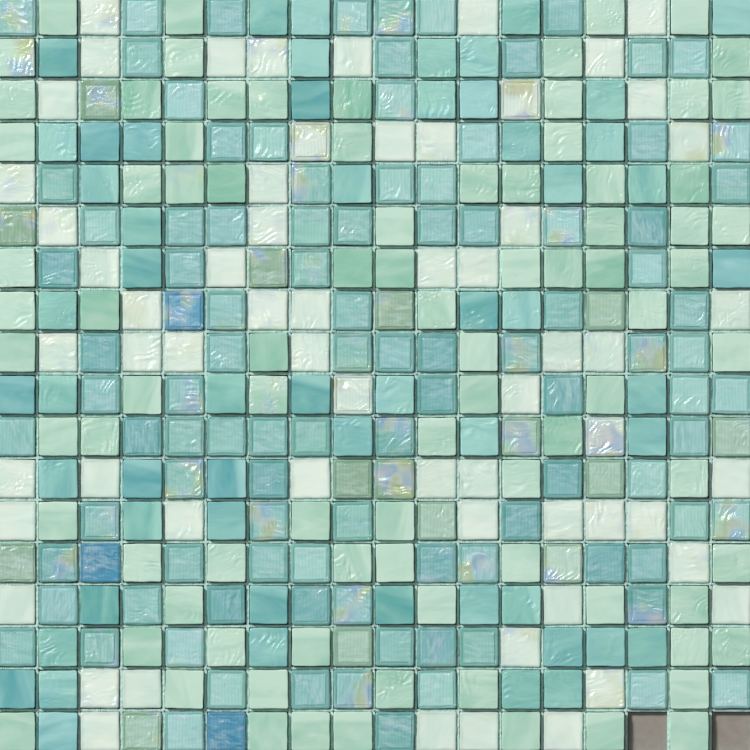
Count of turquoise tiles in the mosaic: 157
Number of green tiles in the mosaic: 101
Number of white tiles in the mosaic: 61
